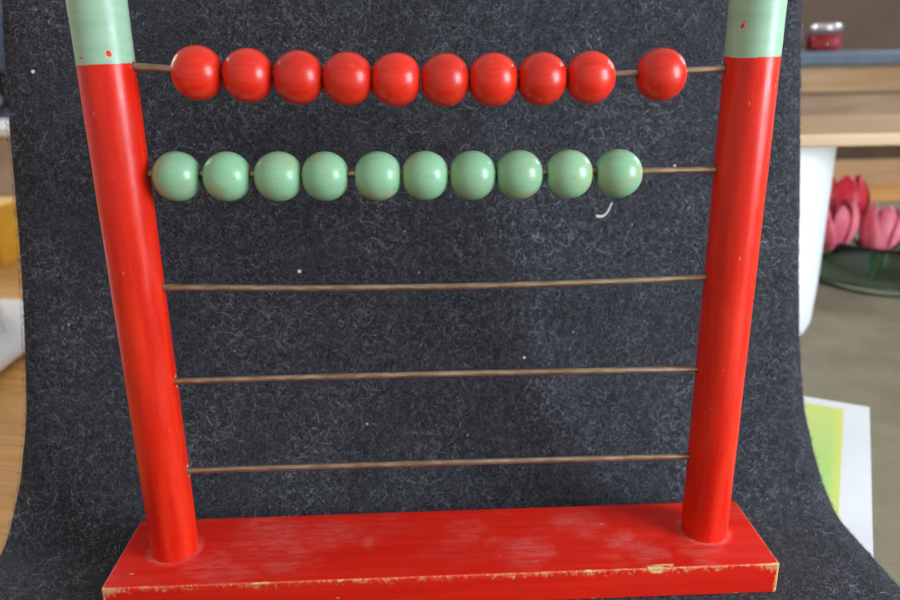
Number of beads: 20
